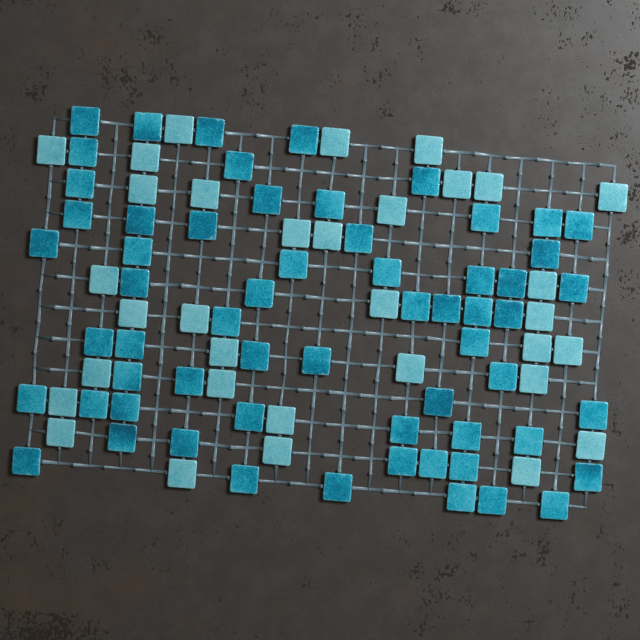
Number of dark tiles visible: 61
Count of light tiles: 33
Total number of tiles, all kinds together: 94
